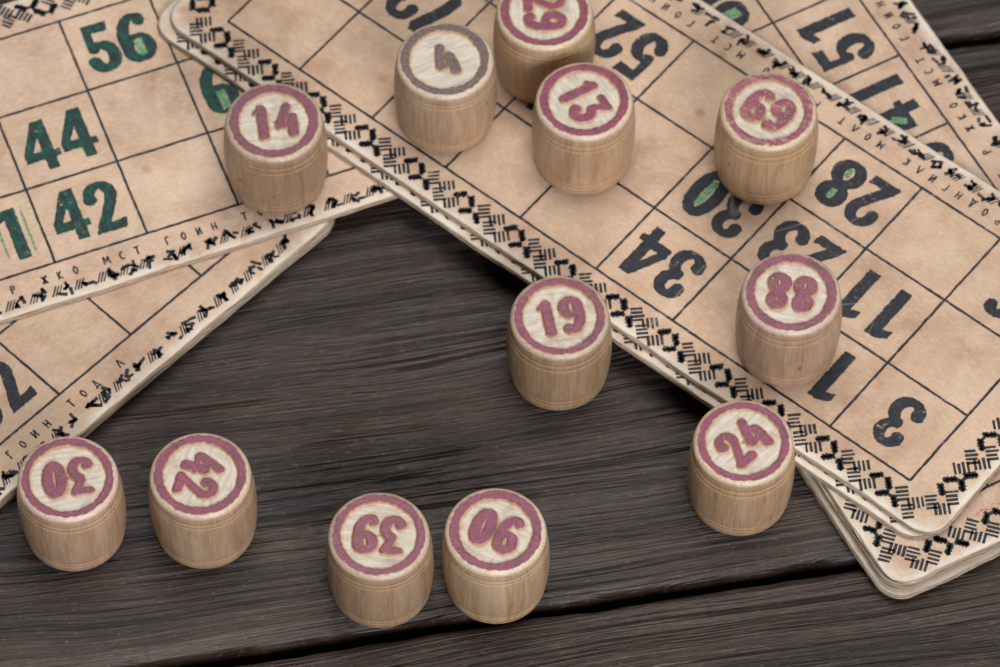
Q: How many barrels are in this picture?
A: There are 12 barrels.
